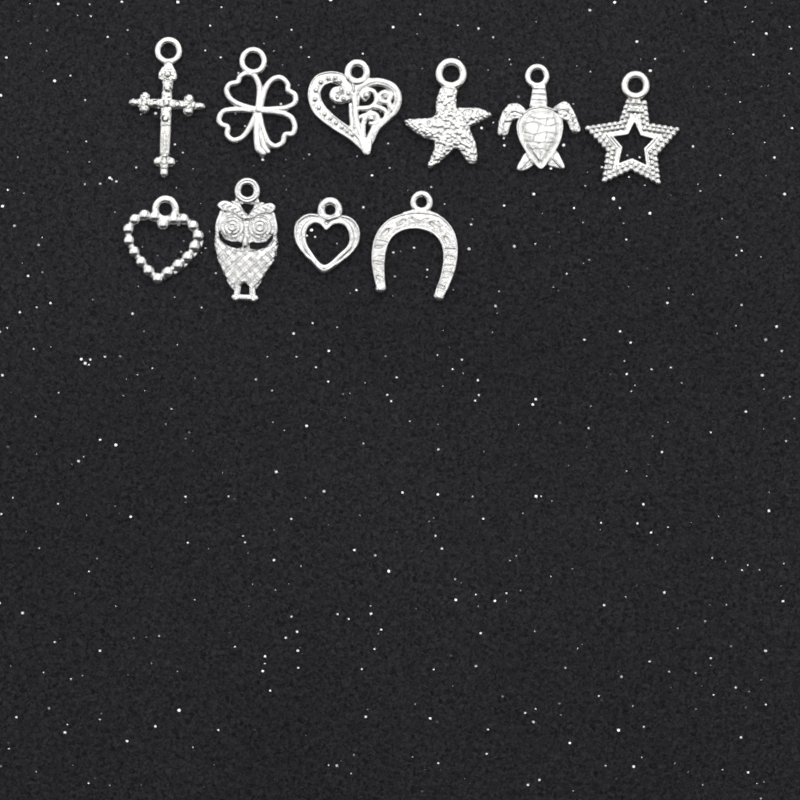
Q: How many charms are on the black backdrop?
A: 10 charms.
